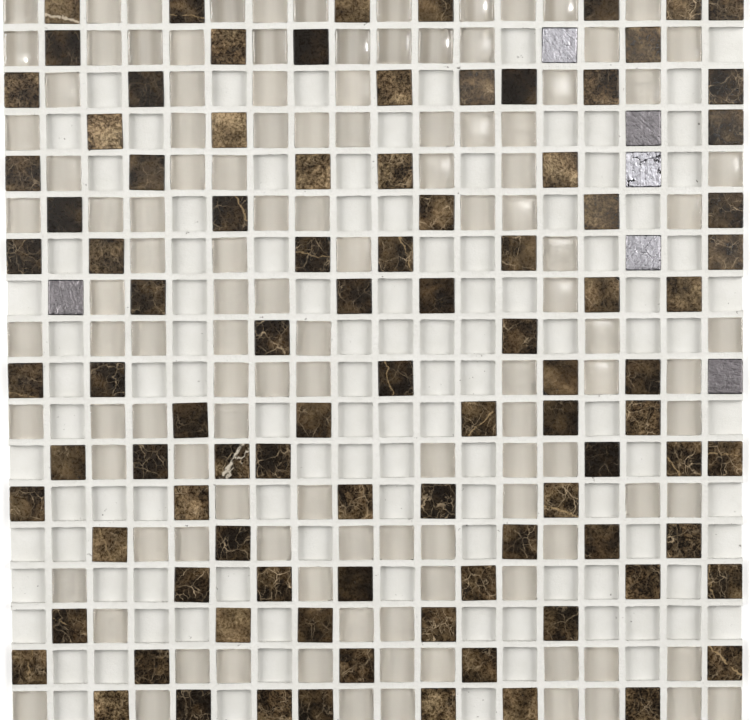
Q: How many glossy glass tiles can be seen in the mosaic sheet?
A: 12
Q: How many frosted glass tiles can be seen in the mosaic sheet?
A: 105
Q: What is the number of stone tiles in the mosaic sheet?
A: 94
